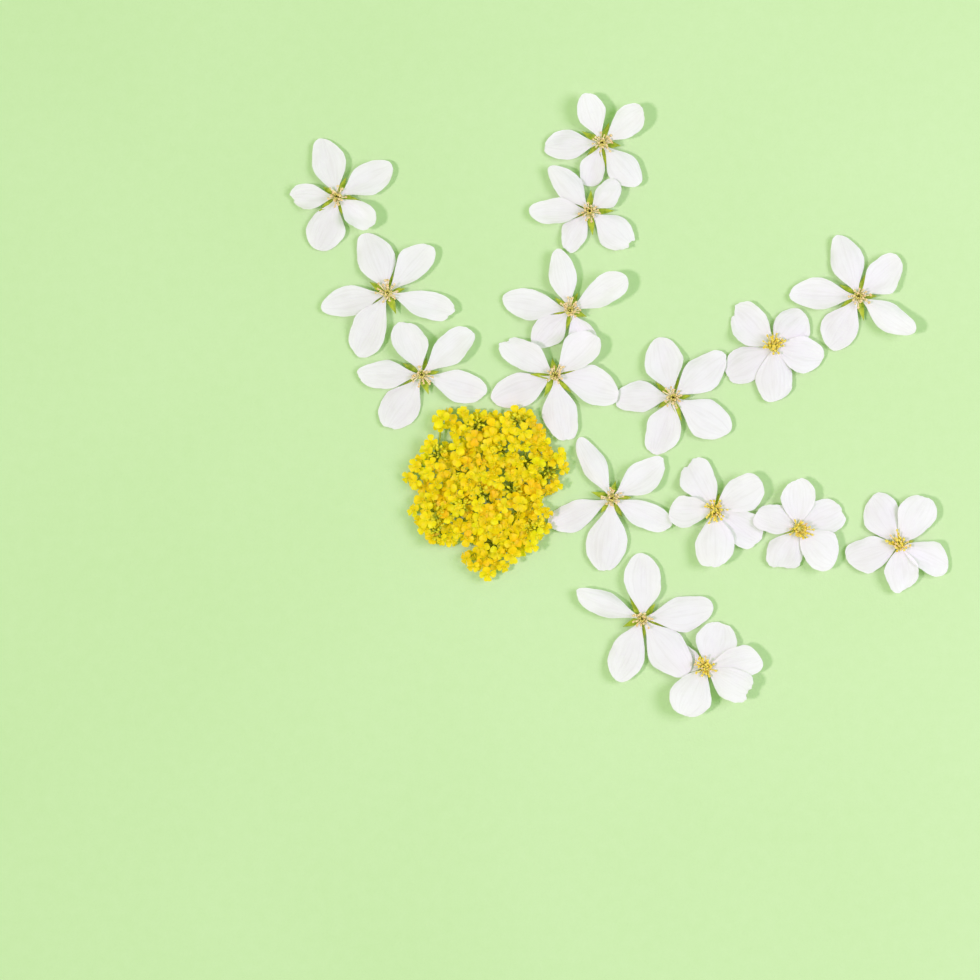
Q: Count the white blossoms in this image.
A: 16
